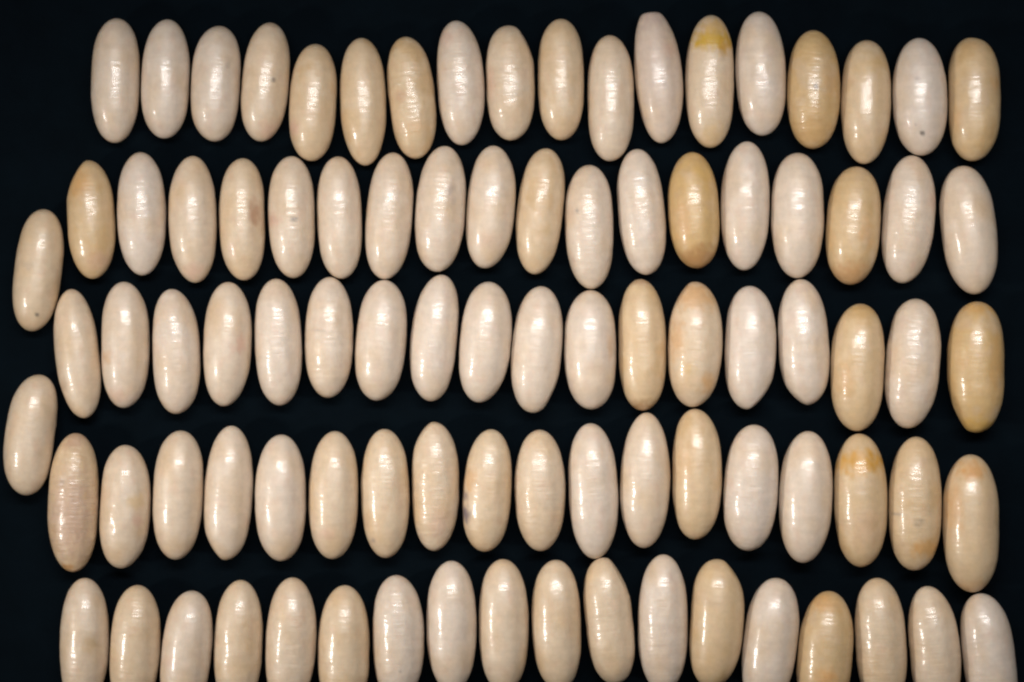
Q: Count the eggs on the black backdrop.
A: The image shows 92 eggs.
